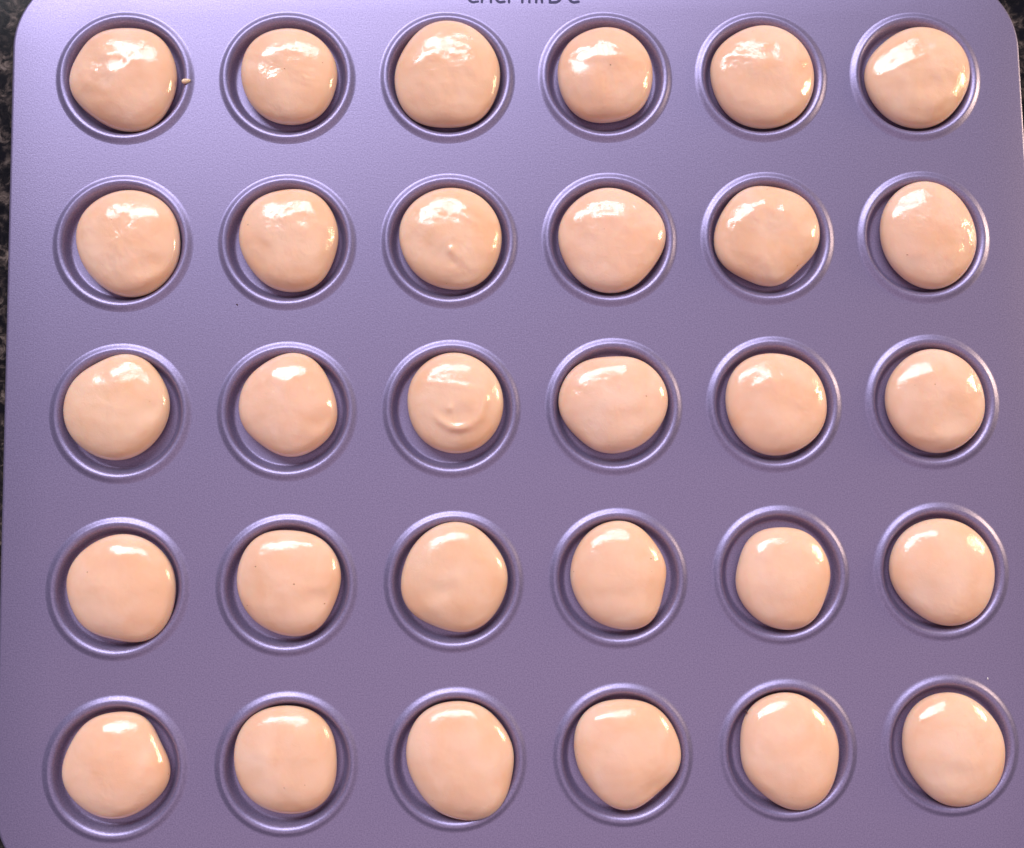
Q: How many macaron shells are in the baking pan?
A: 30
